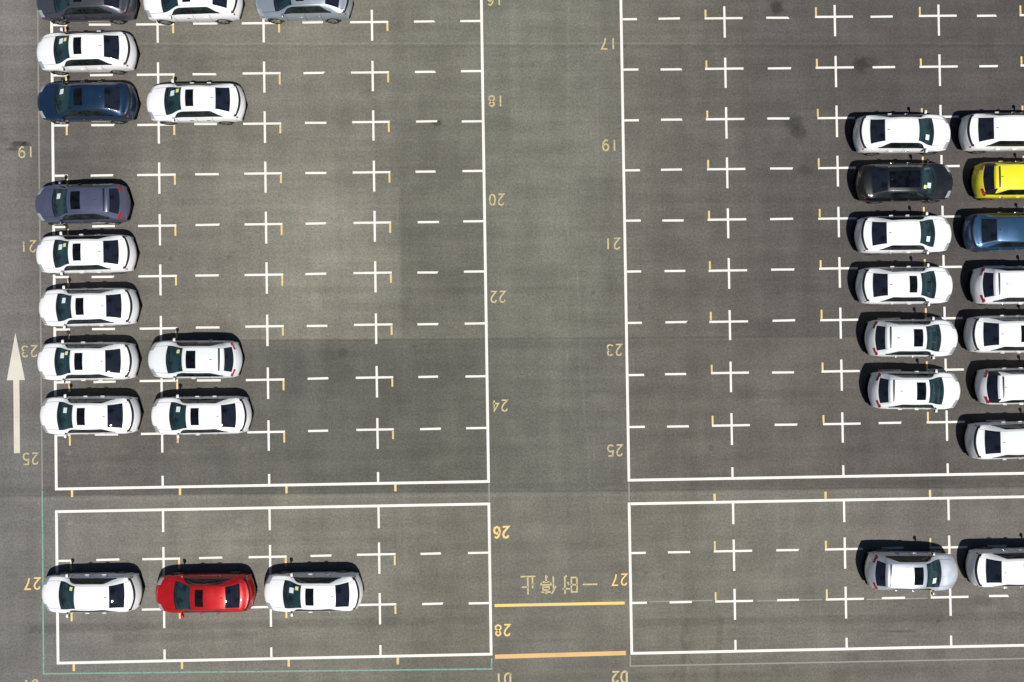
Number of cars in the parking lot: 31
